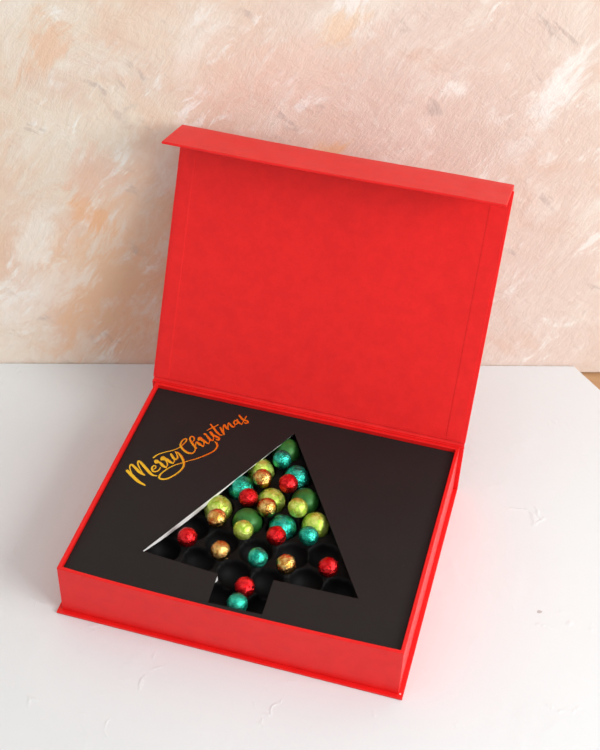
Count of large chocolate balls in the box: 10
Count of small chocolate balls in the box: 17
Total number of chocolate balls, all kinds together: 27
